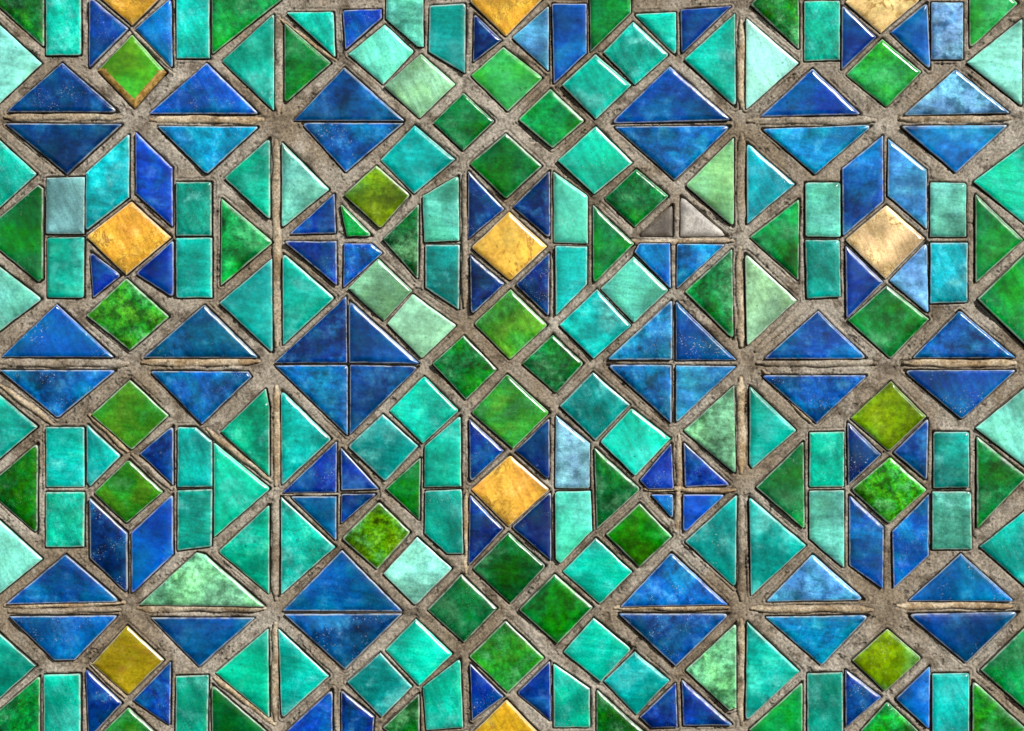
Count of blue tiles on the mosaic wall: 95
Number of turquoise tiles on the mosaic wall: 84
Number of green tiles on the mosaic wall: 62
